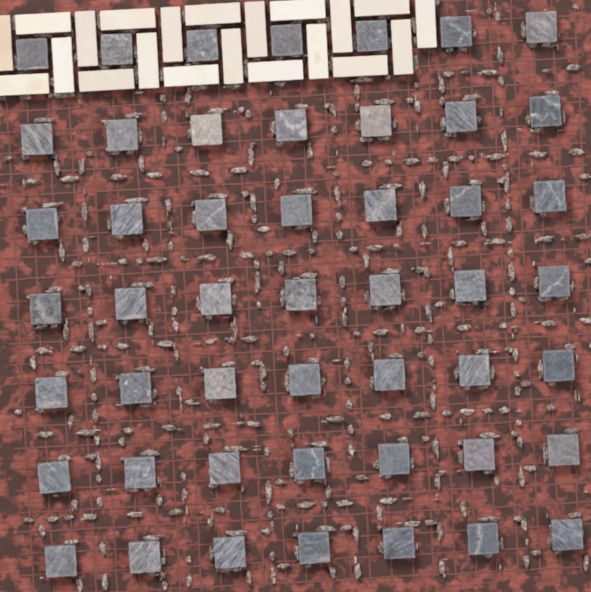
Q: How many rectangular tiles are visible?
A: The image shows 21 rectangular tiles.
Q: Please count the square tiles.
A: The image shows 49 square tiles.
